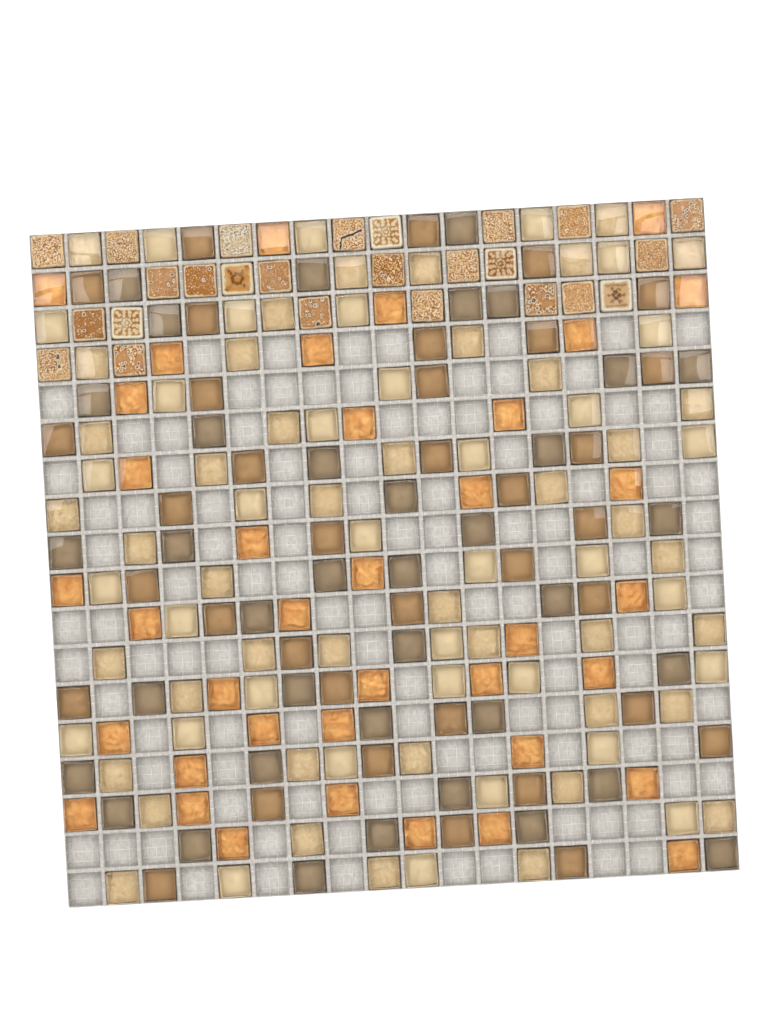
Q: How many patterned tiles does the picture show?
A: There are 25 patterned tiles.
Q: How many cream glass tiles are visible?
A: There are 79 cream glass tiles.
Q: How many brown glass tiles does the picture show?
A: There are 73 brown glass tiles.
